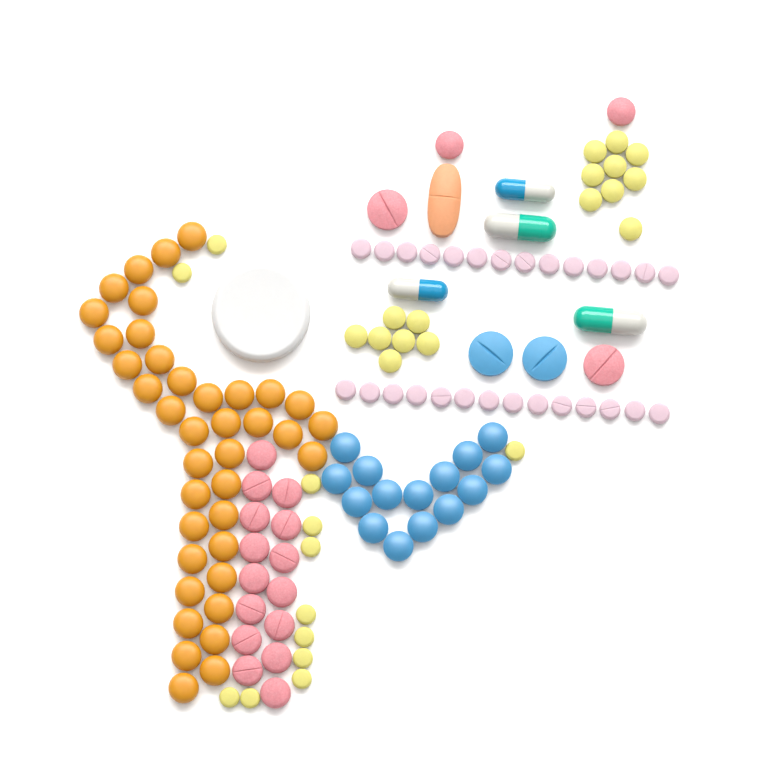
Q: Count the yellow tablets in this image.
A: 28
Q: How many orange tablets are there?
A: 39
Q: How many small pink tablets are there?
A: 28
